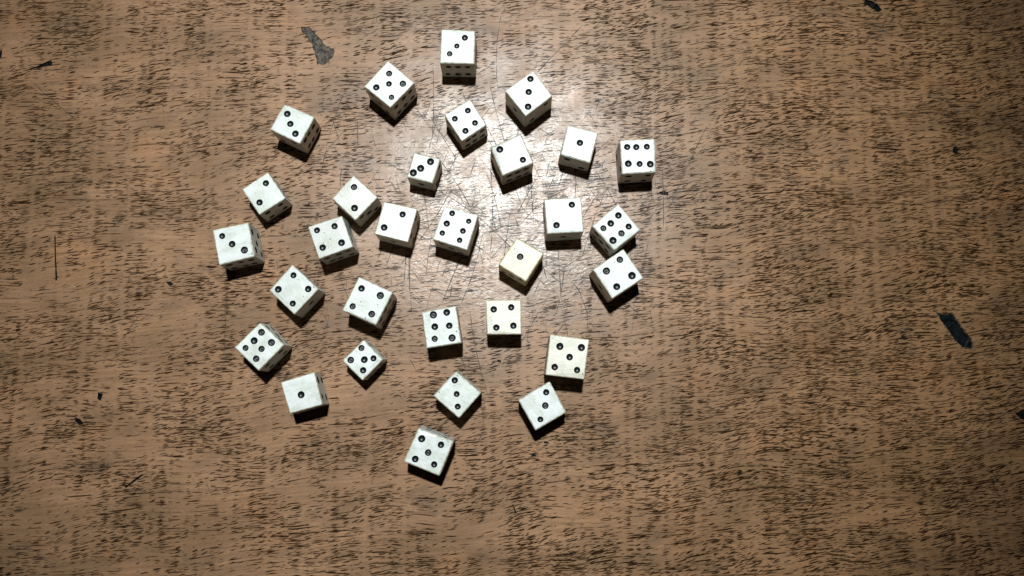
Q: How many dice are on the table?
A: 30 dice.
